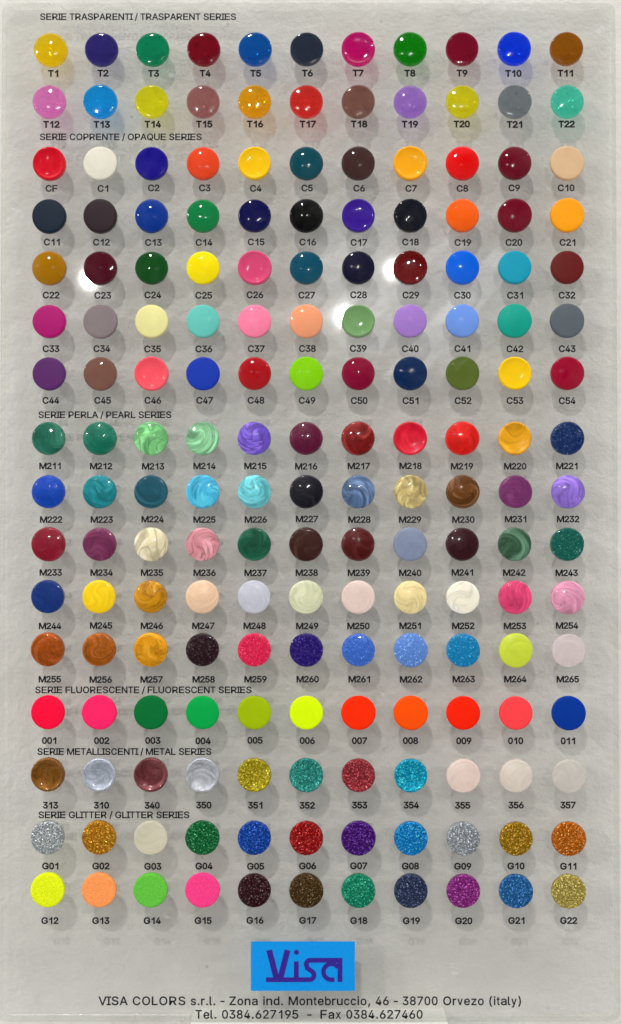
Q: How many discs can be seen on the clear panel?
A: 176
